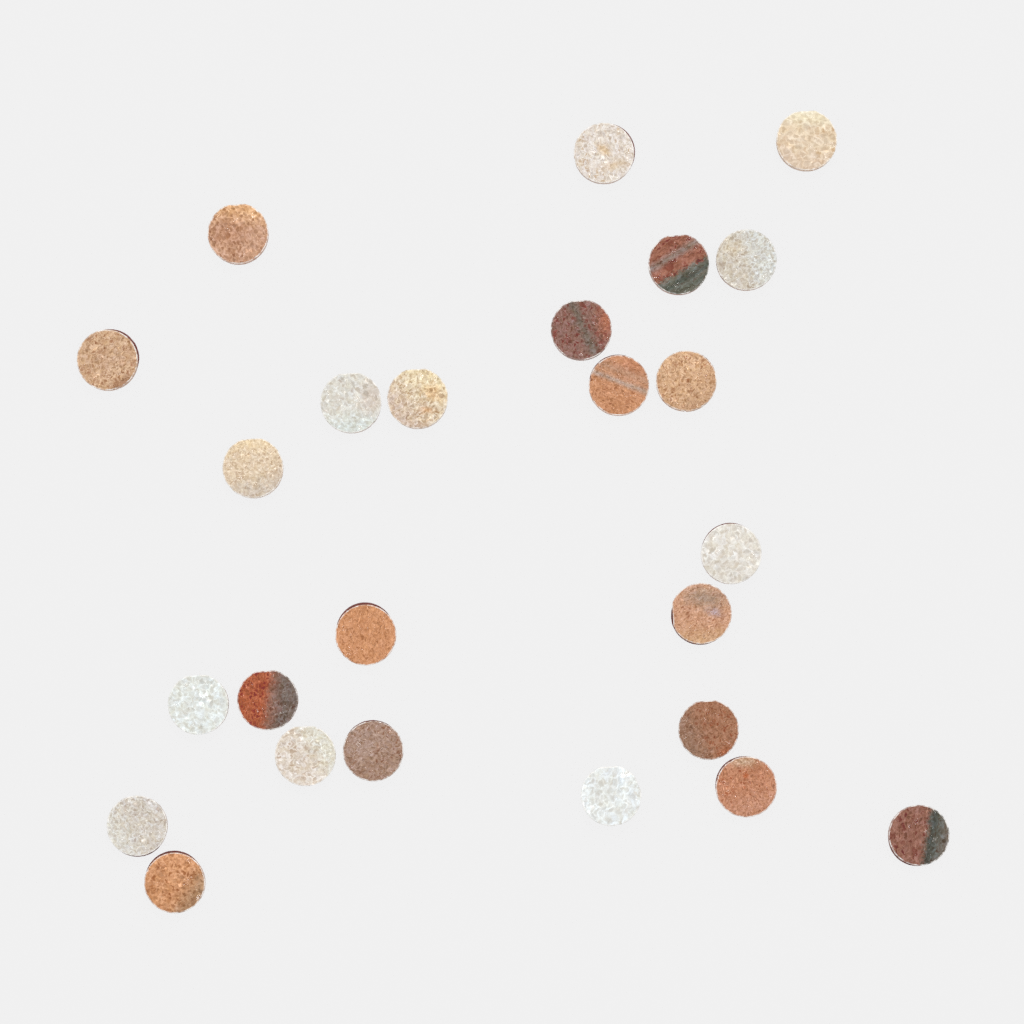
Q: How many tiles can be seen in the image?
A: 25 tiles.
